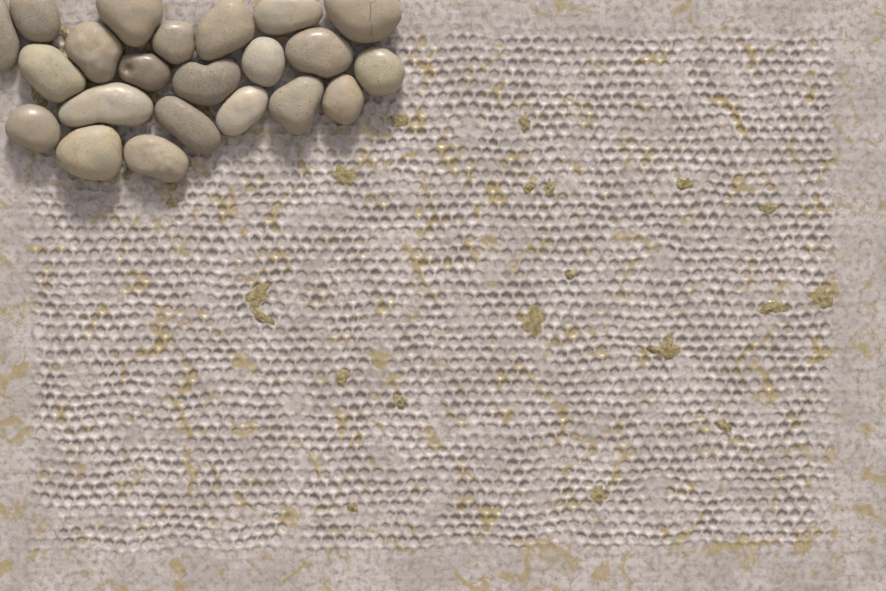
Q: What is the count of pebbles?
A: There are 22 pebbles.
